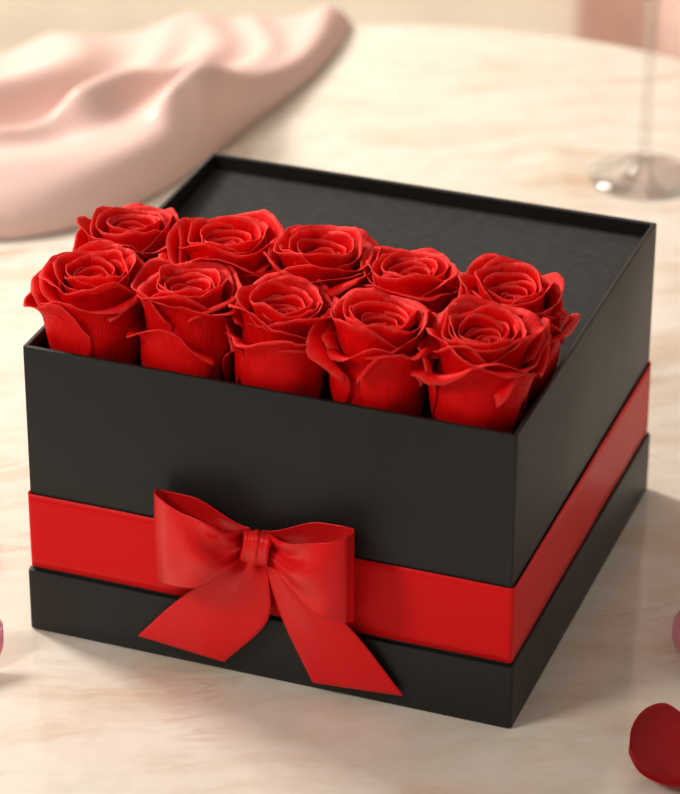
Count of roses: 10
